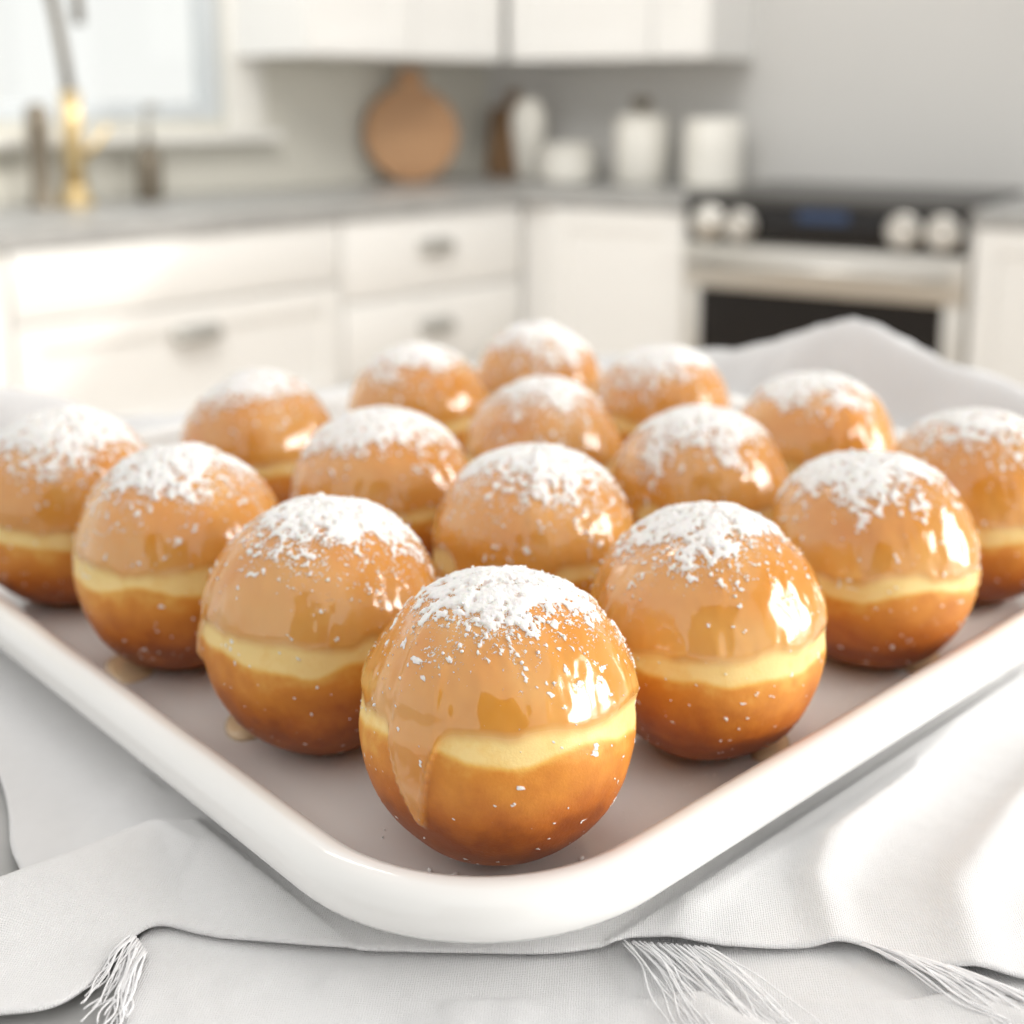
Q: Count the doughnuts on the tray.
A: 16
